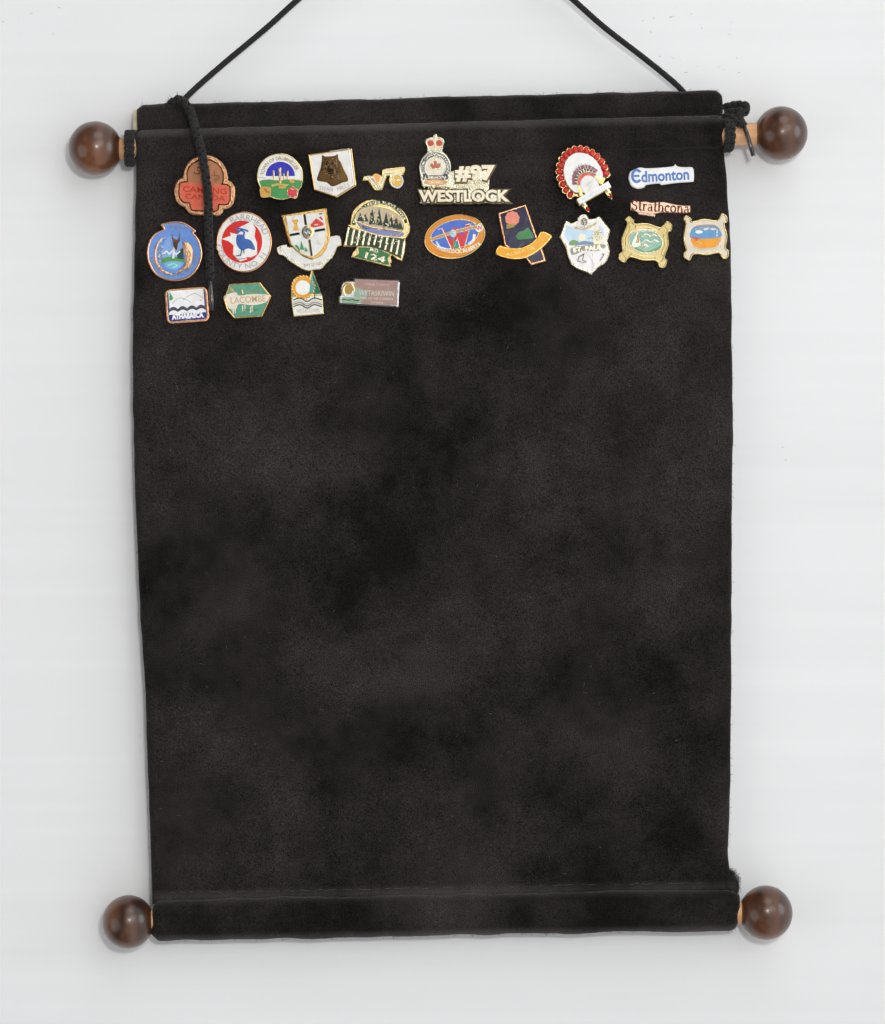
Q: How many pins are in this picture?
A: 21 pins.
